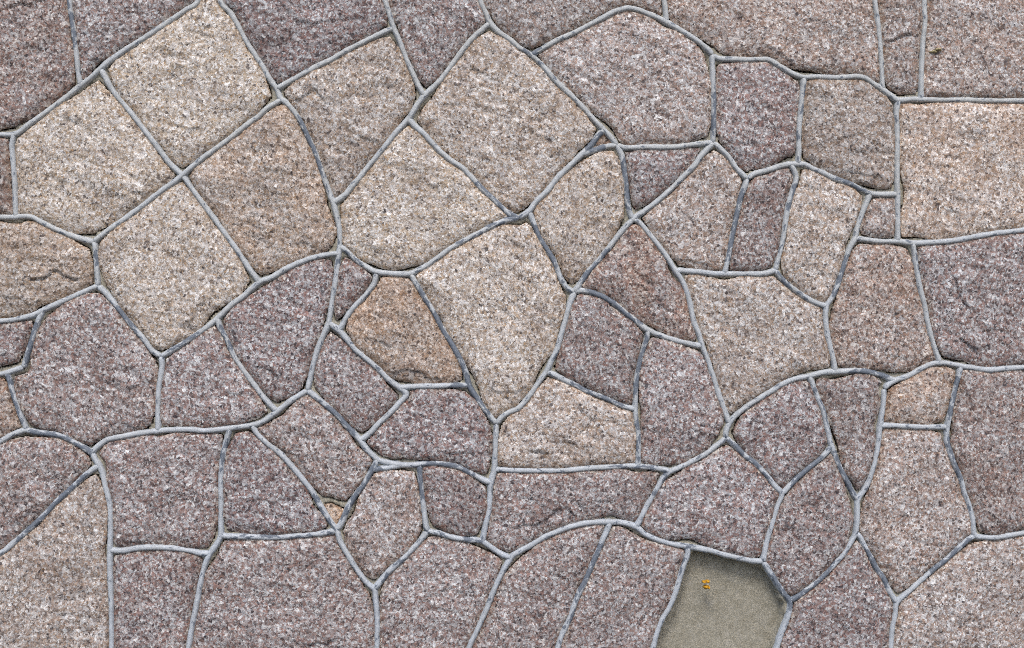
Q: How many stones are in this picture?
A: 68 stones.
